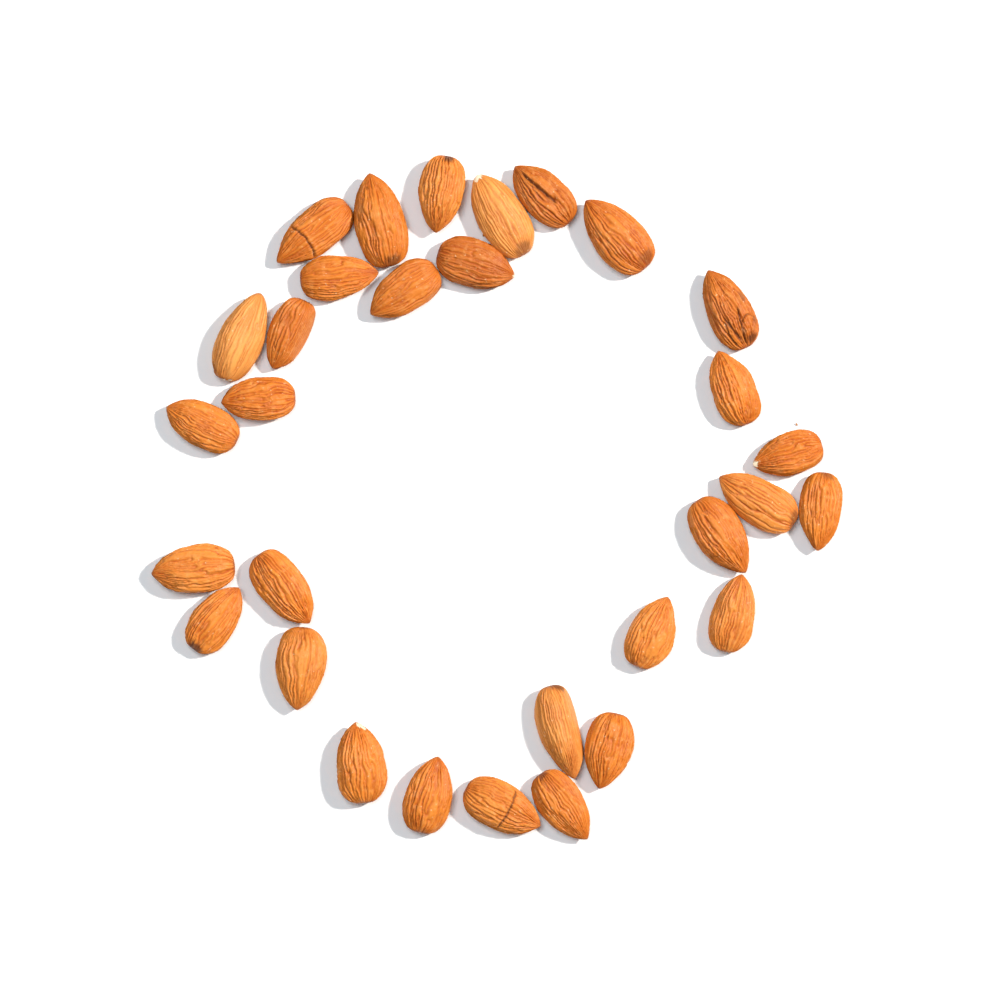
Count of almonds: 31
